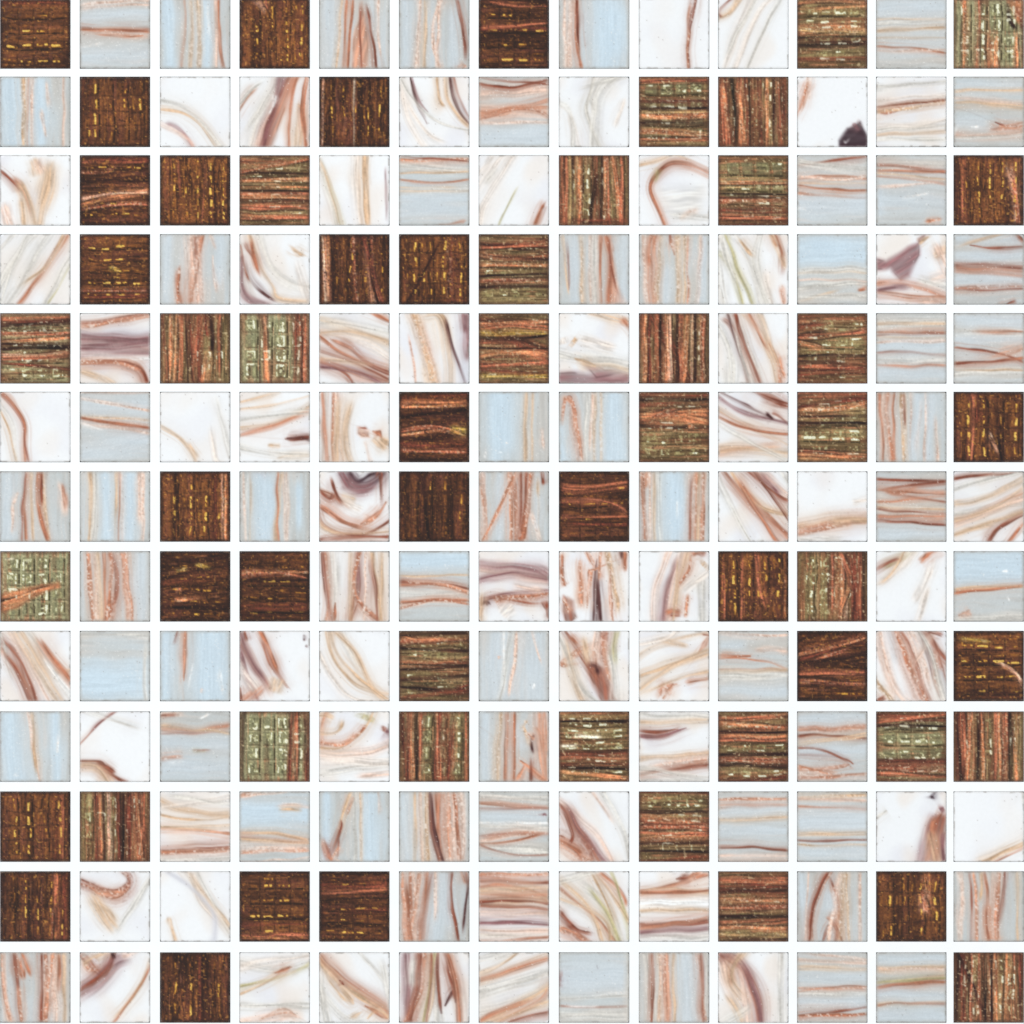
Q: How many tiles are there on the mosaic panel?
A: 169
